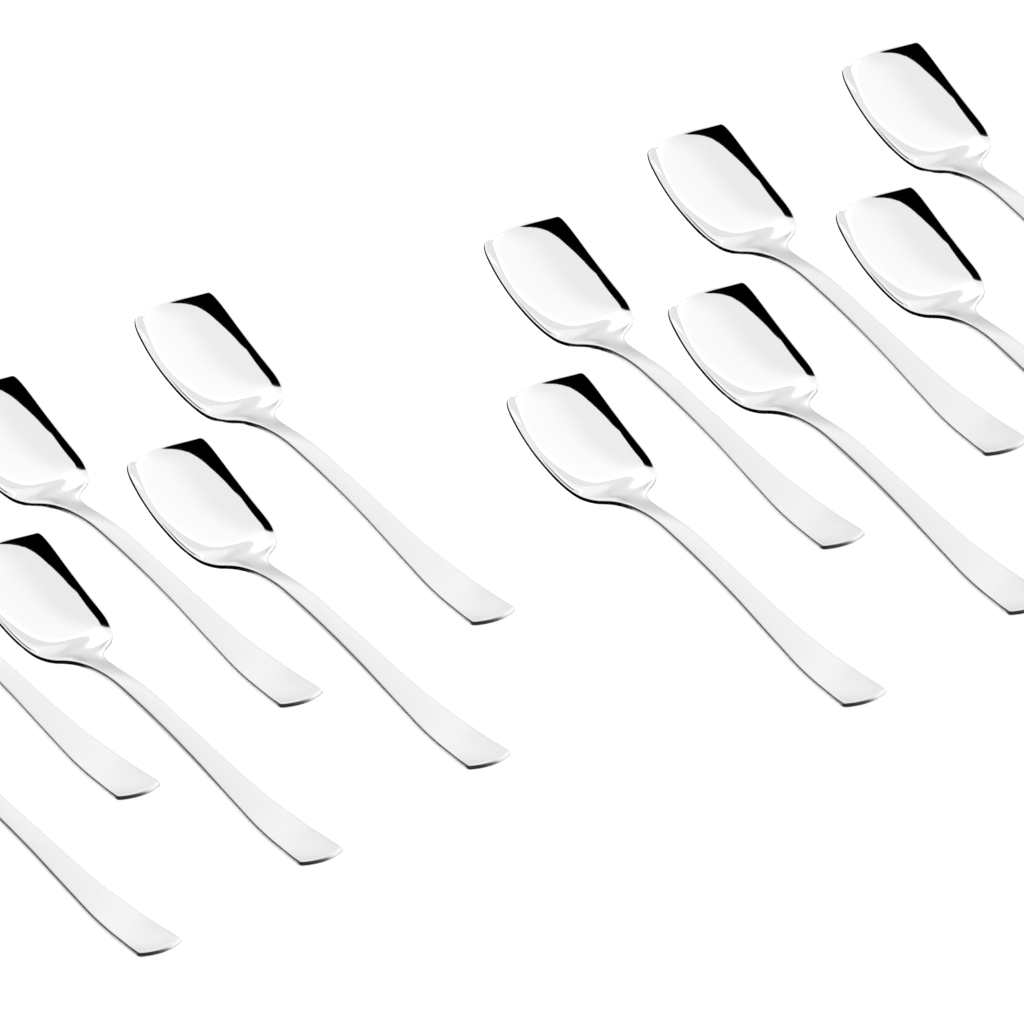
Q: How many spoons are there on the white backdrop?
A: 12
